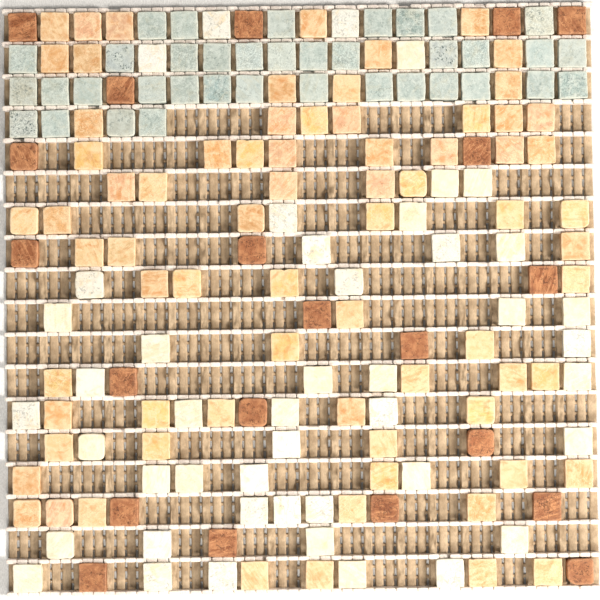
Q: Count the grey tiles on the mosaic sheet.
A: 37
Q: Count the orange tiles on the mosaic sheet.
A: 73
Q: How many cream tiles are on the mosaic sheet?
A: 45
